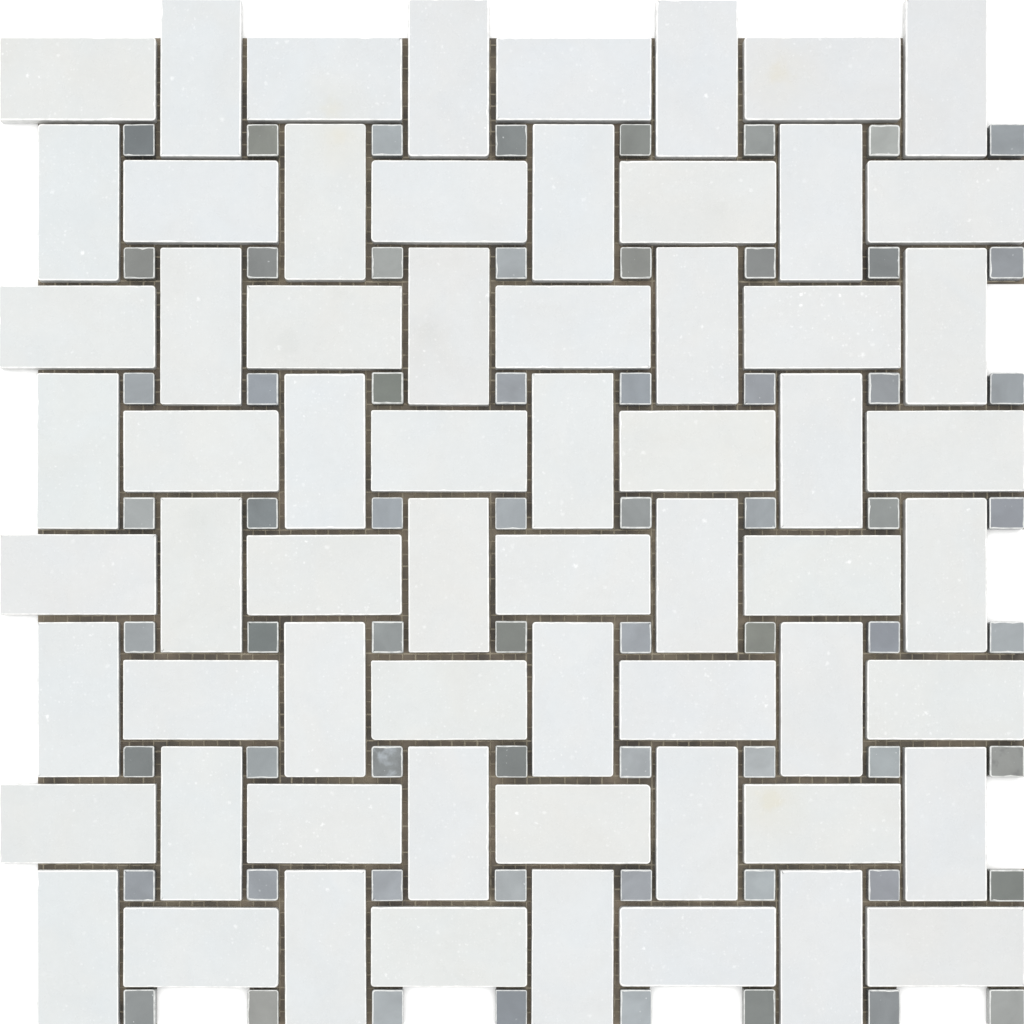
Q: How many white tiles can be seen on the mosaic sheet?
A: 64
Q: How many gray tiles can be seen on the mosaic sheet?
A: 64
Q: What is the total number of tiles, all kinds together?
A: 128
